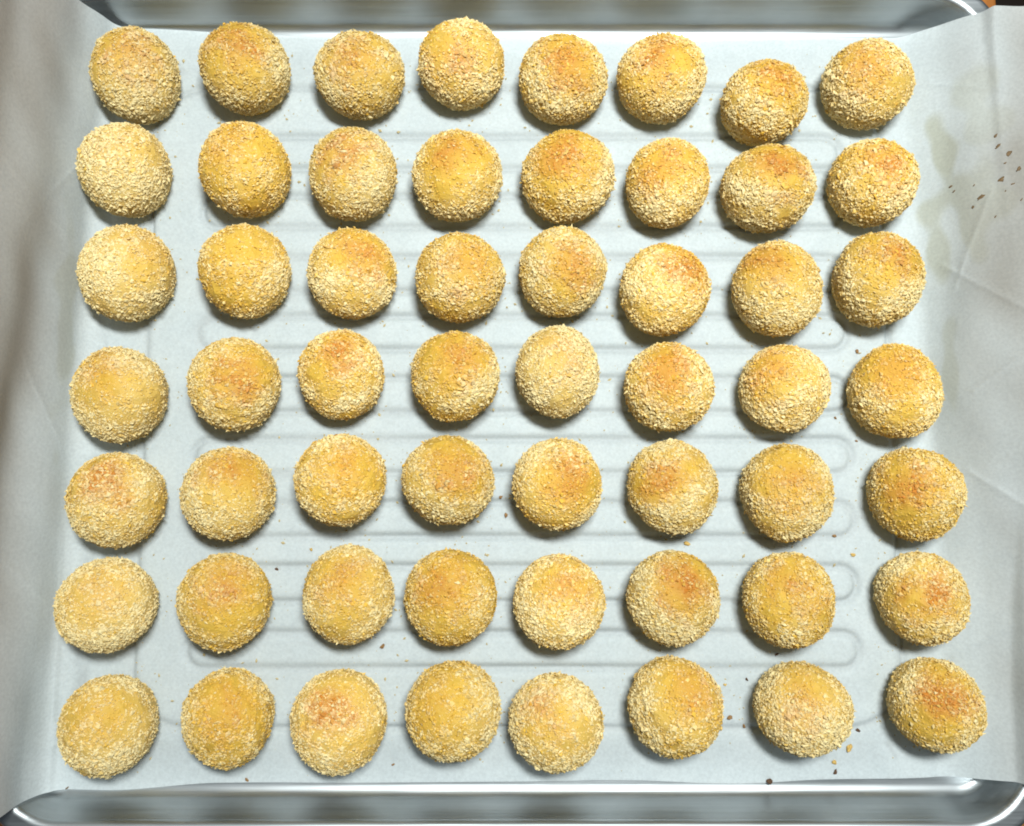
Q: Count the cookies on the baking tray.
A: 56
